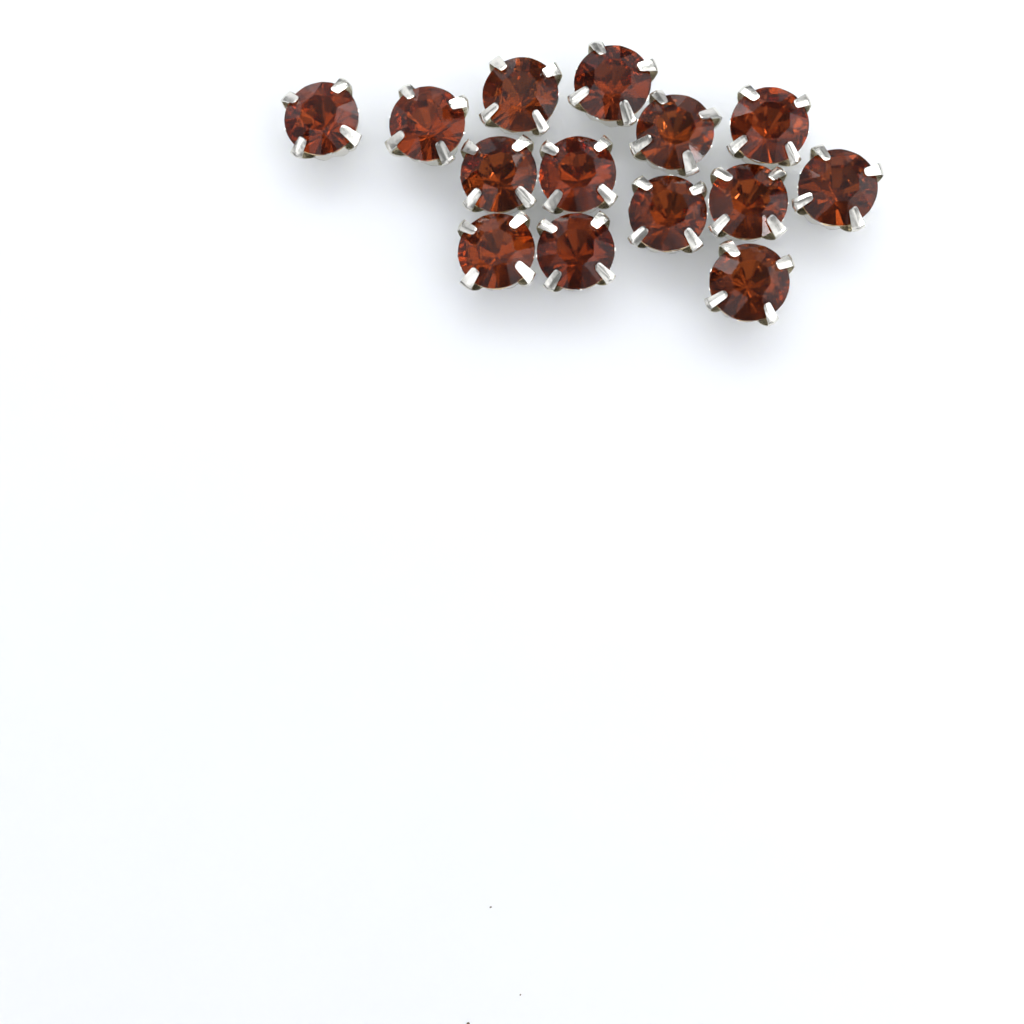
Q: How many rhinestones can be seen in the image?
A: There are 14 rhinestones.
